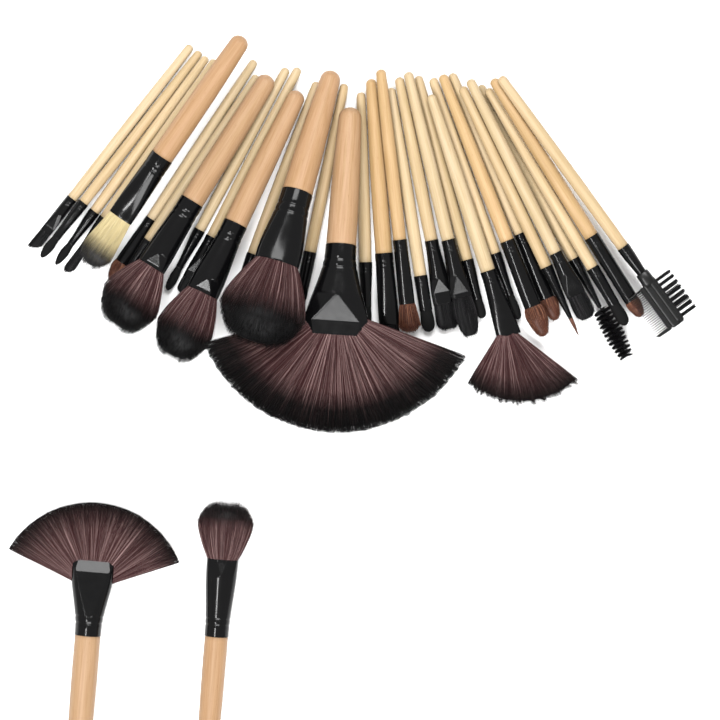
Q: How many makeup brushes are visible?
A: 34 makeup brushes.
